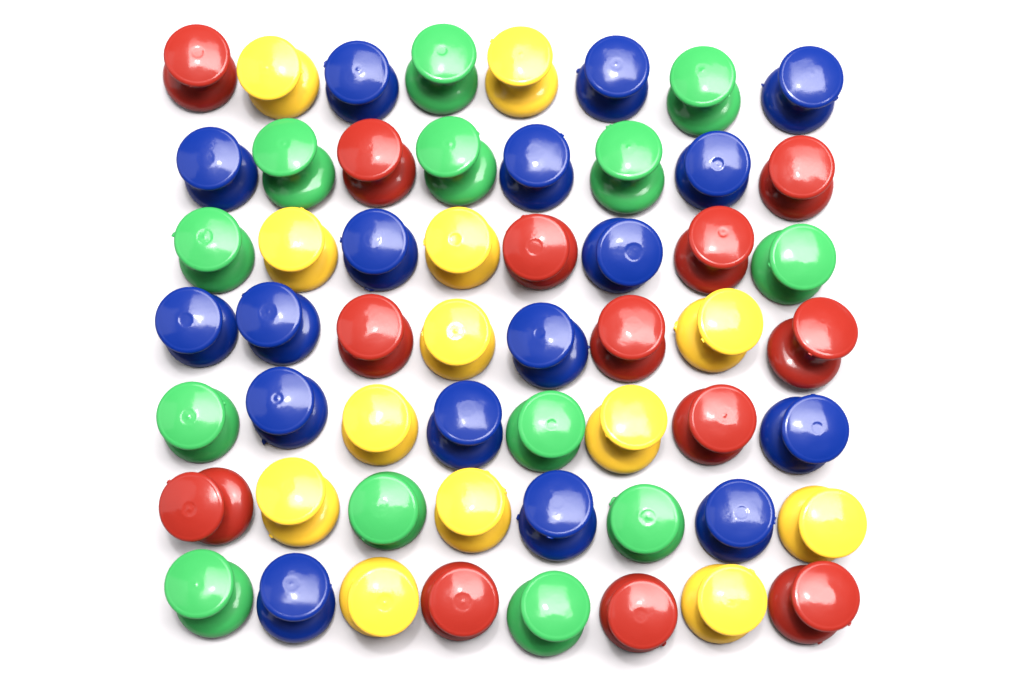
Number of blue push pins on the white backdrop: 17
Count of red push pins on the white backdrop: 13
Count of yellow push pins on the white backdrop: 13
